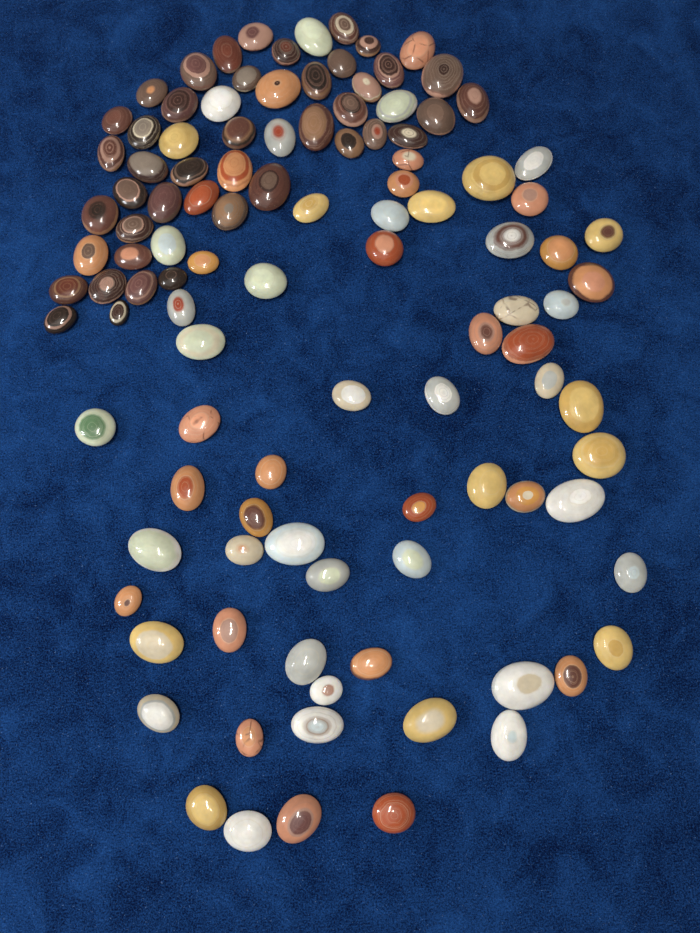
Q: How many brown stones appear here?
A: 40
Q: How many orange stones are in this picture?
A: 27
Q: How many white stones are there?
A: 31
